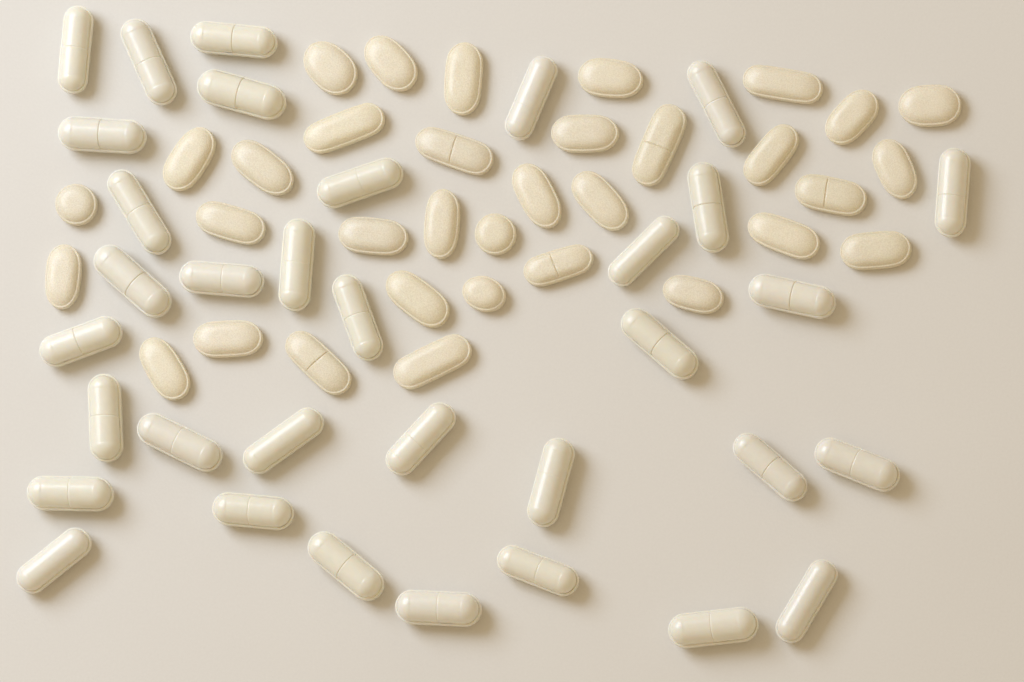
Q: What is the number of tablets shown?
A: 34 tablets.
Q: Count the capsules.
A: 34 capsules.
